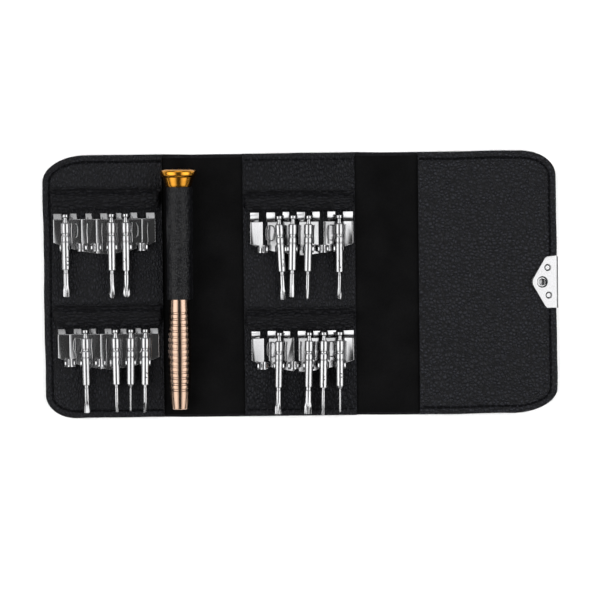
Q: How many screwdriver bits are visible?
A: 15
